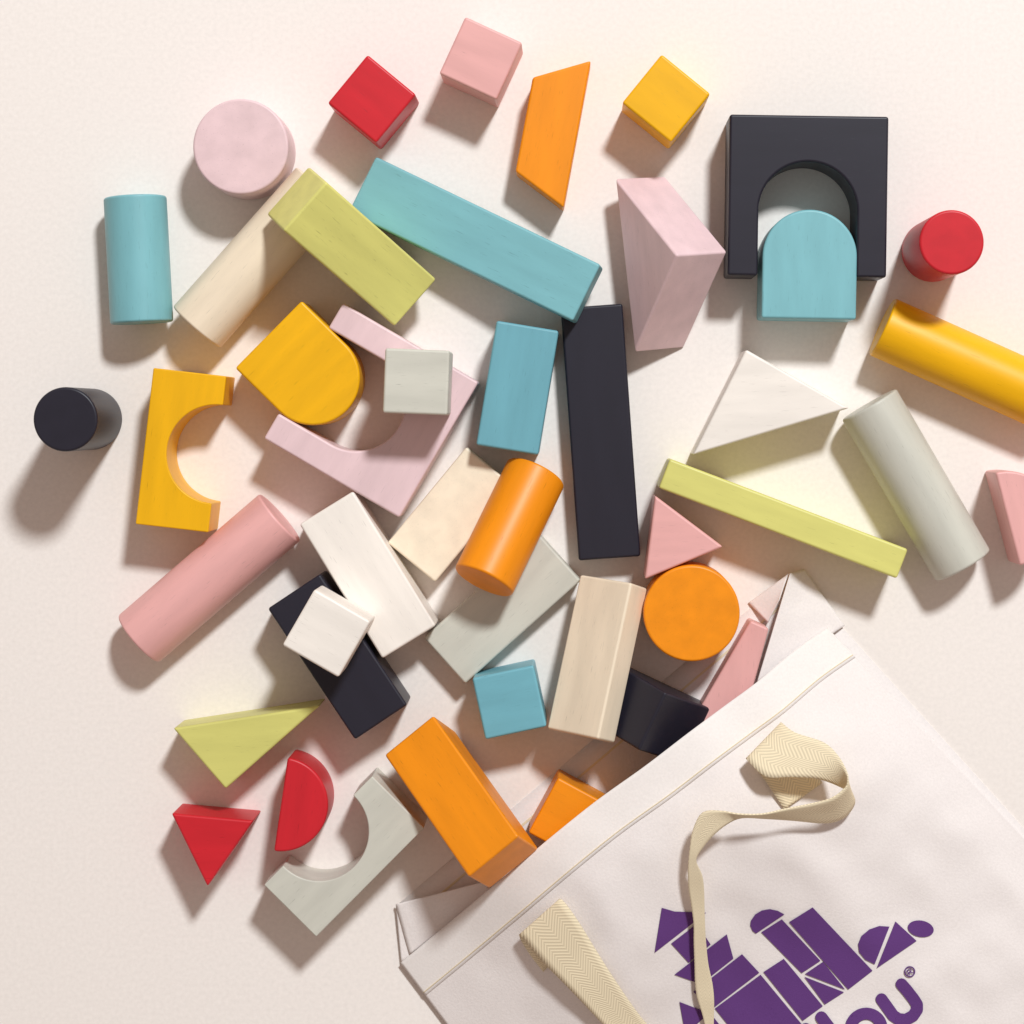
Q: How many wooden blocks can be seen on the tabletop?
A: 44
